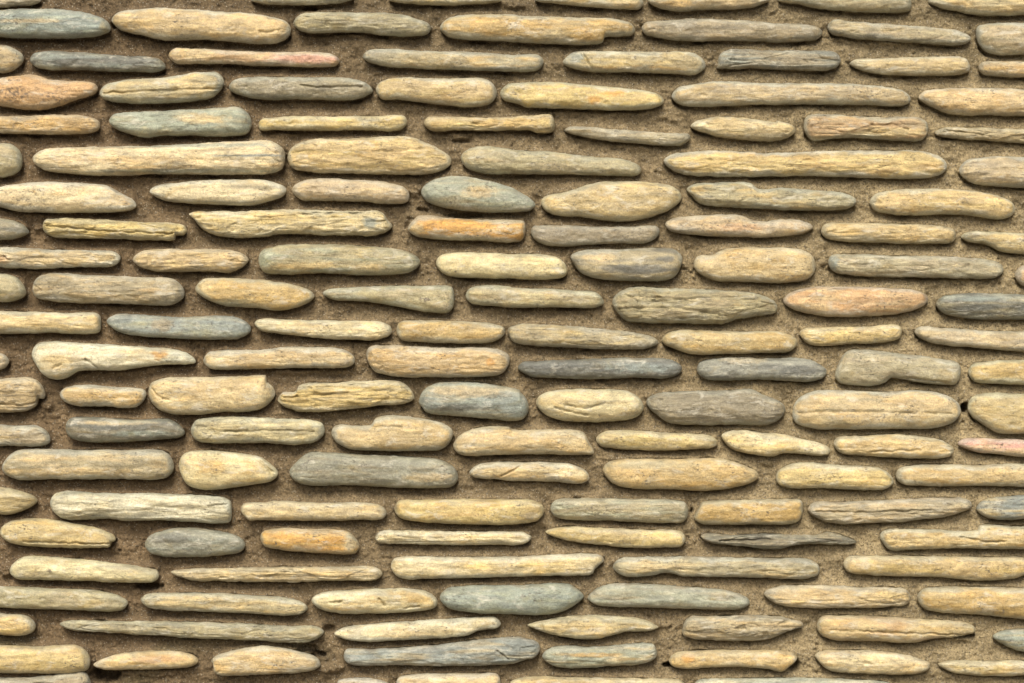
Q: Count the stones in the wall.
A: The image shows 162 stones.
